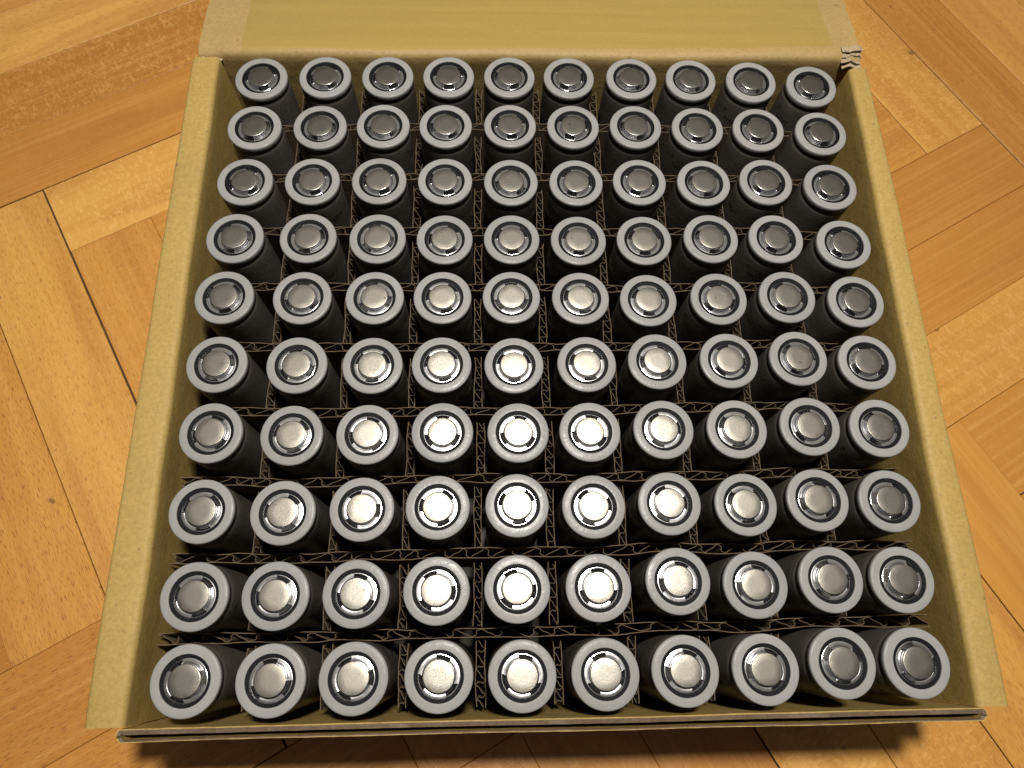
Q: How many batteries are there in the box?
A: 100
